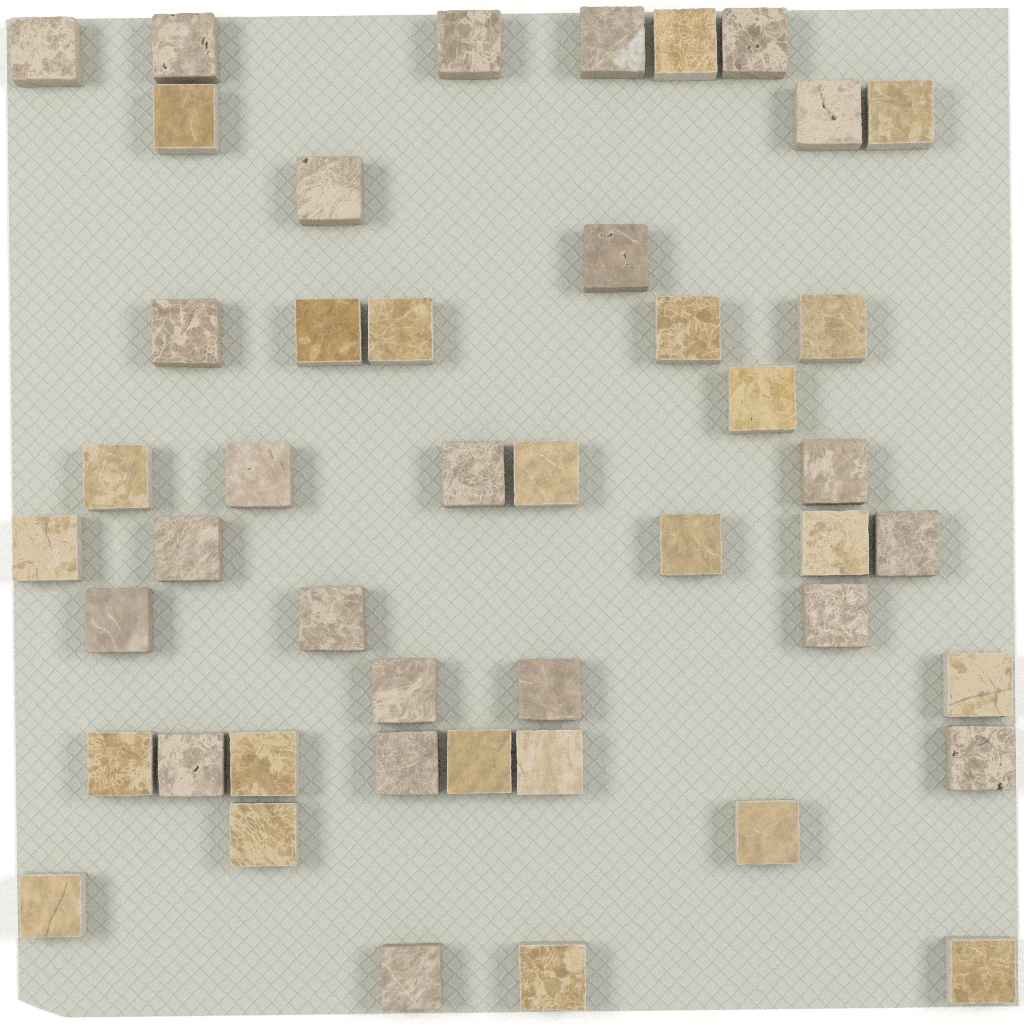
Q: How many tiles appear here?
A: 46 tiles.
